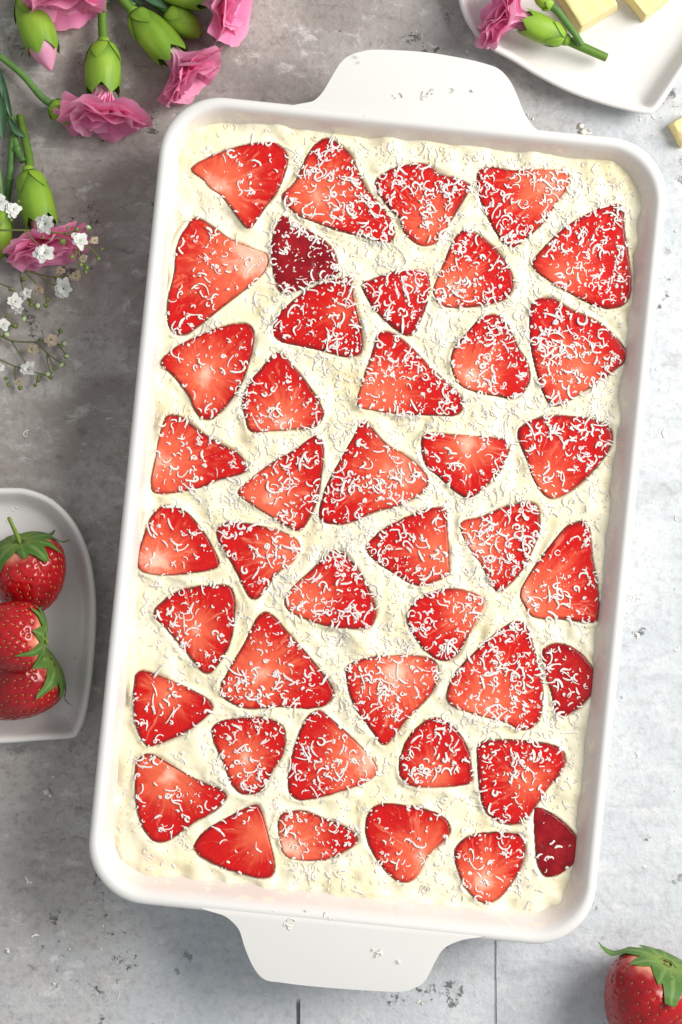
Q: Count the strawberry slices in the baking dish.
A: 43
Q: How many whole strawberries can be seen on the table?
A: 4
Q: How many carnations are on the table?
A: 6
